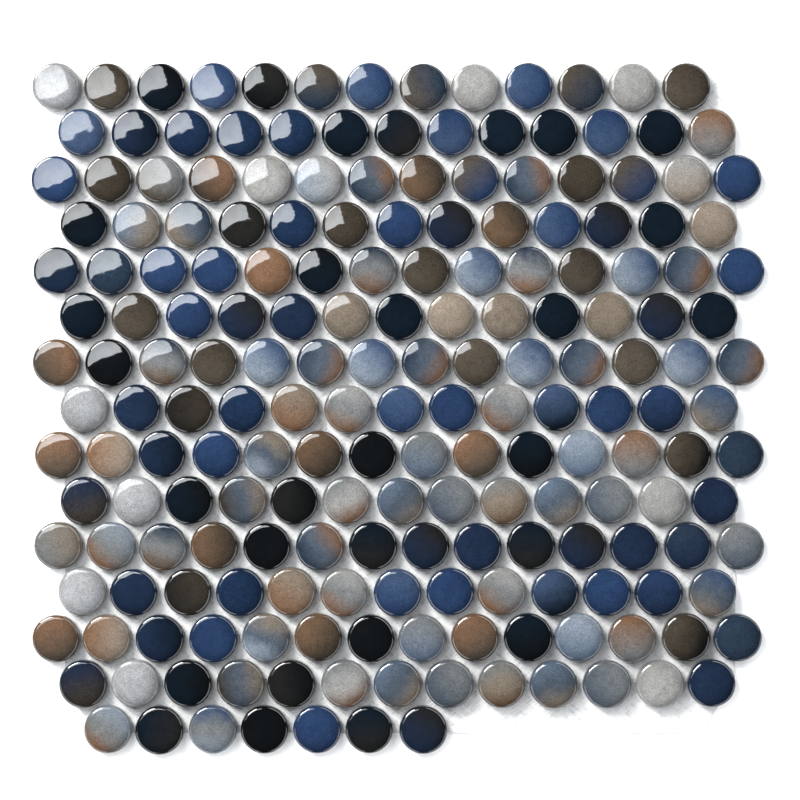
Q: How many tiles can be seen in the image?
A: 195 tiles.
